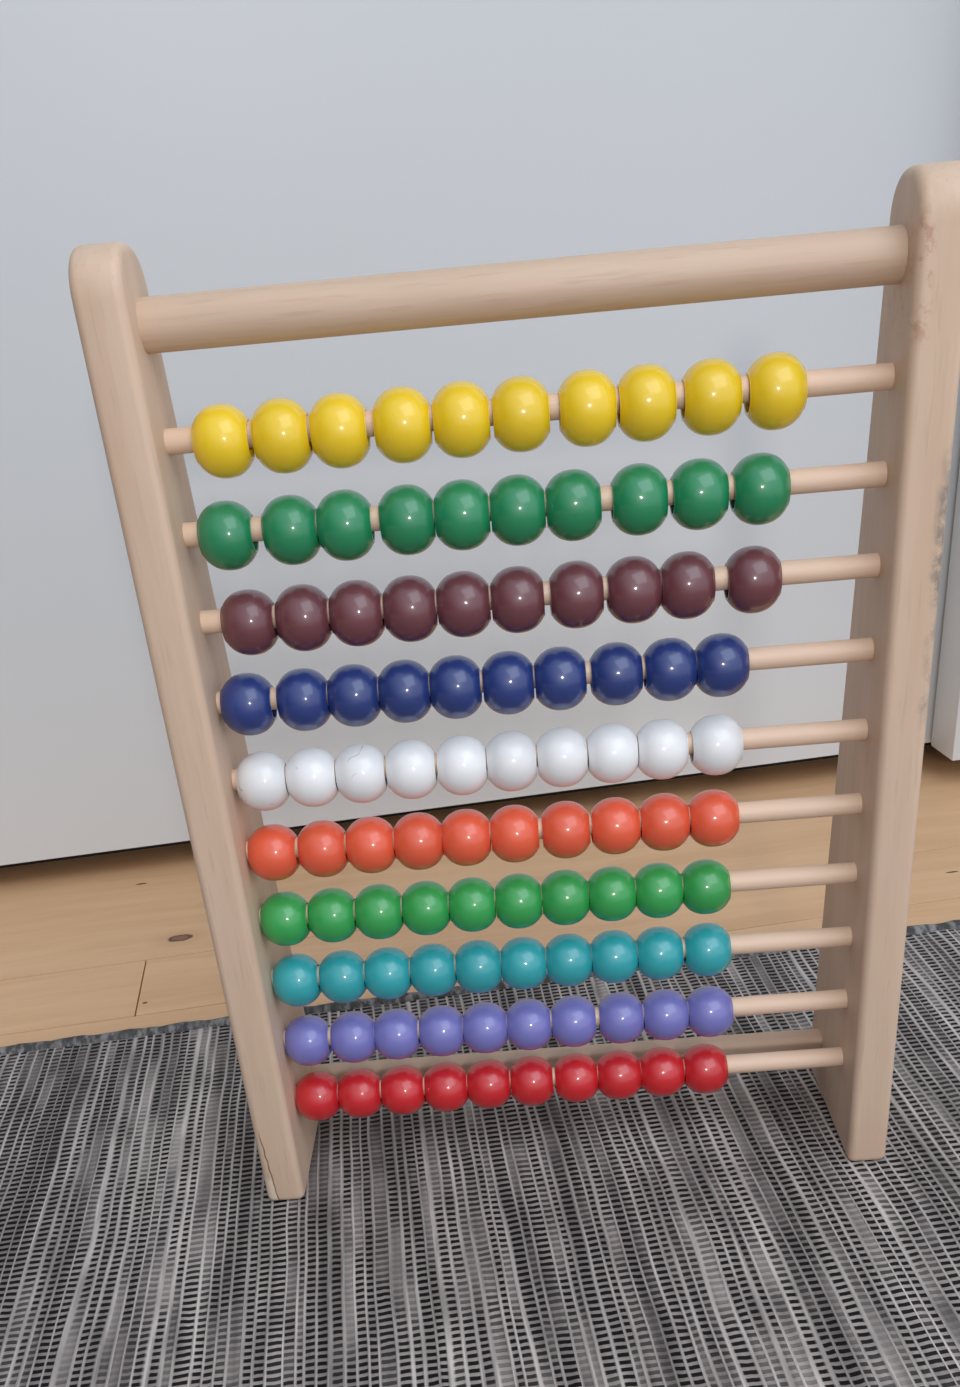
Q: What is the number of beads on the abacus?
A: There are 100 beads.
